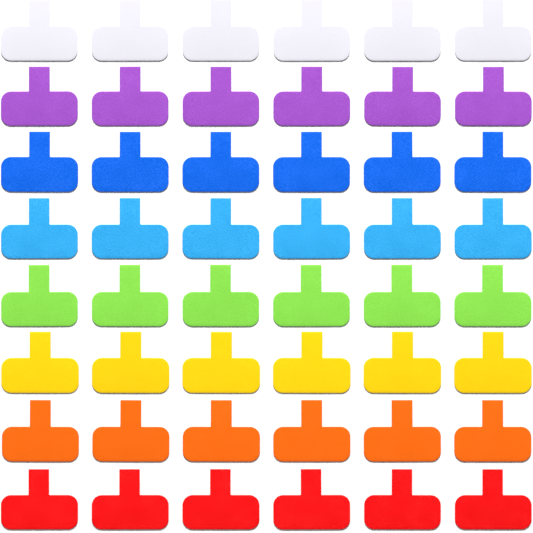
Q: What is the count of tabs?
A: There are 48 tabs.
